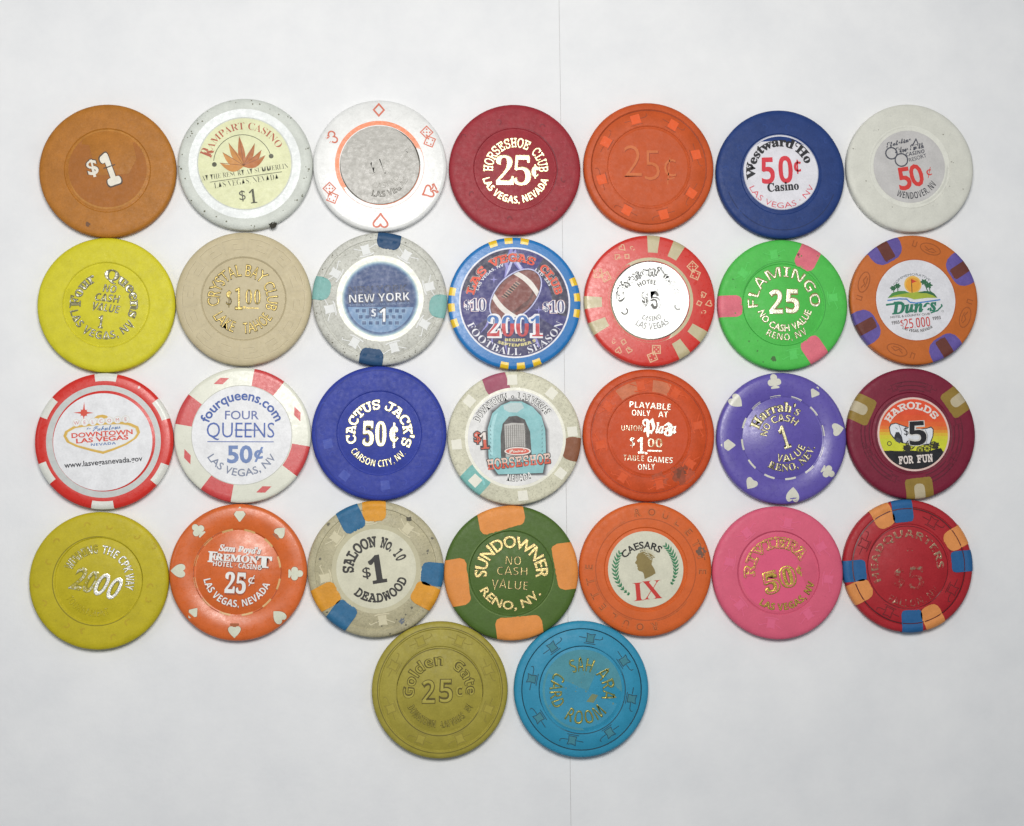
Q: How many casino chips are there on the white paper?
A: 30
